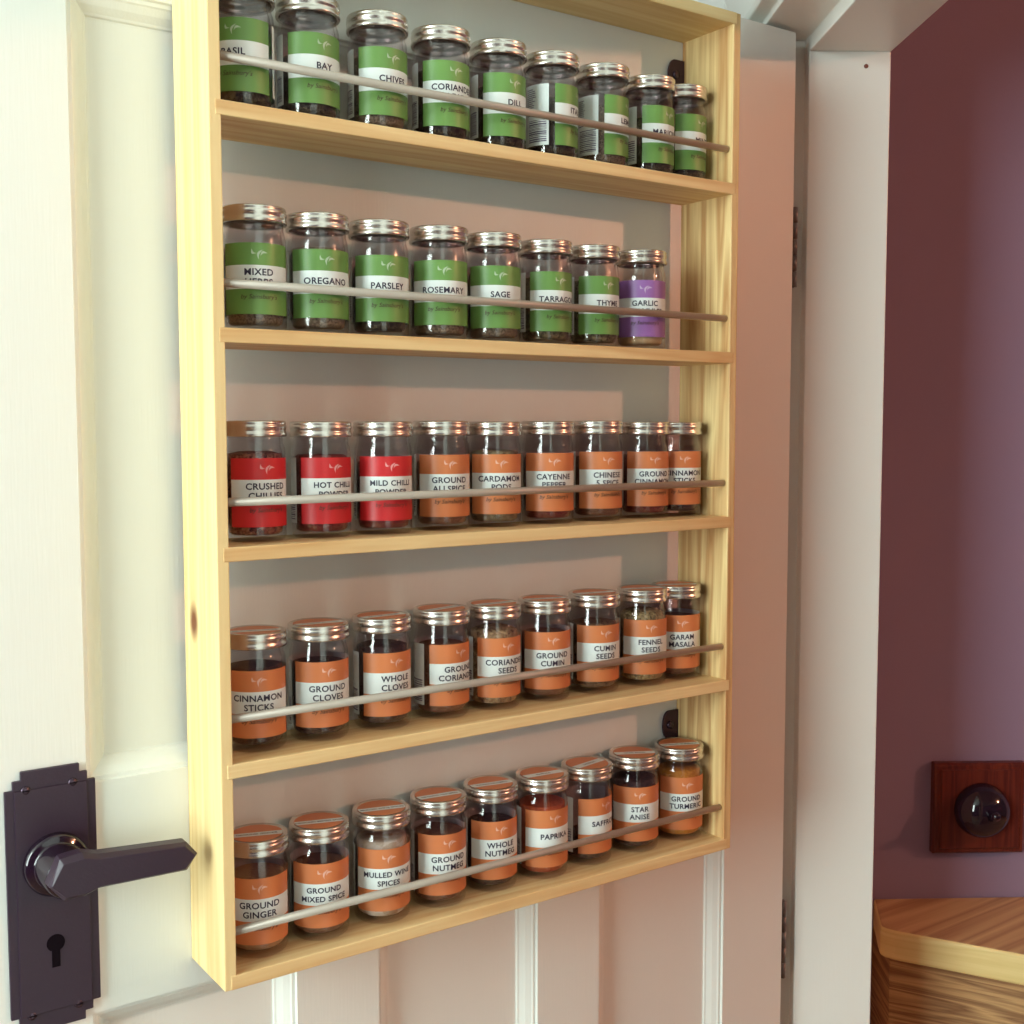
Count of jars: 44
